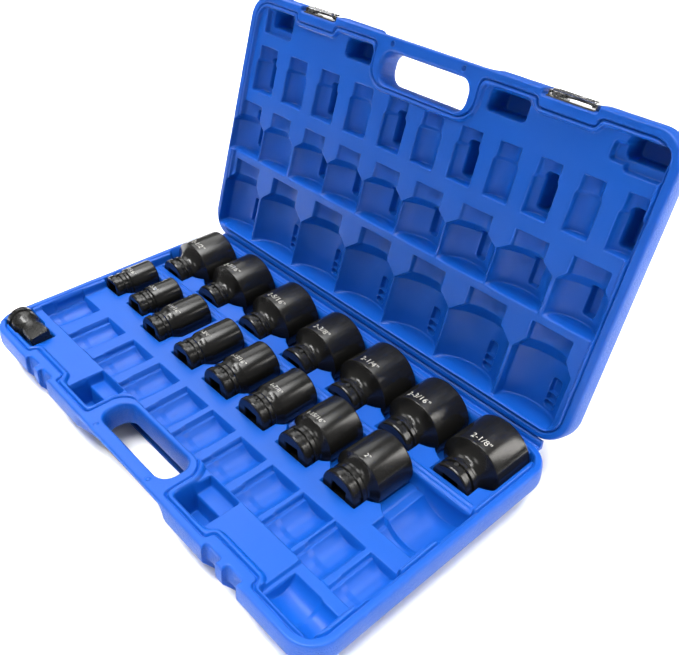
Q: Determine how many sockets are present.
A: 15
